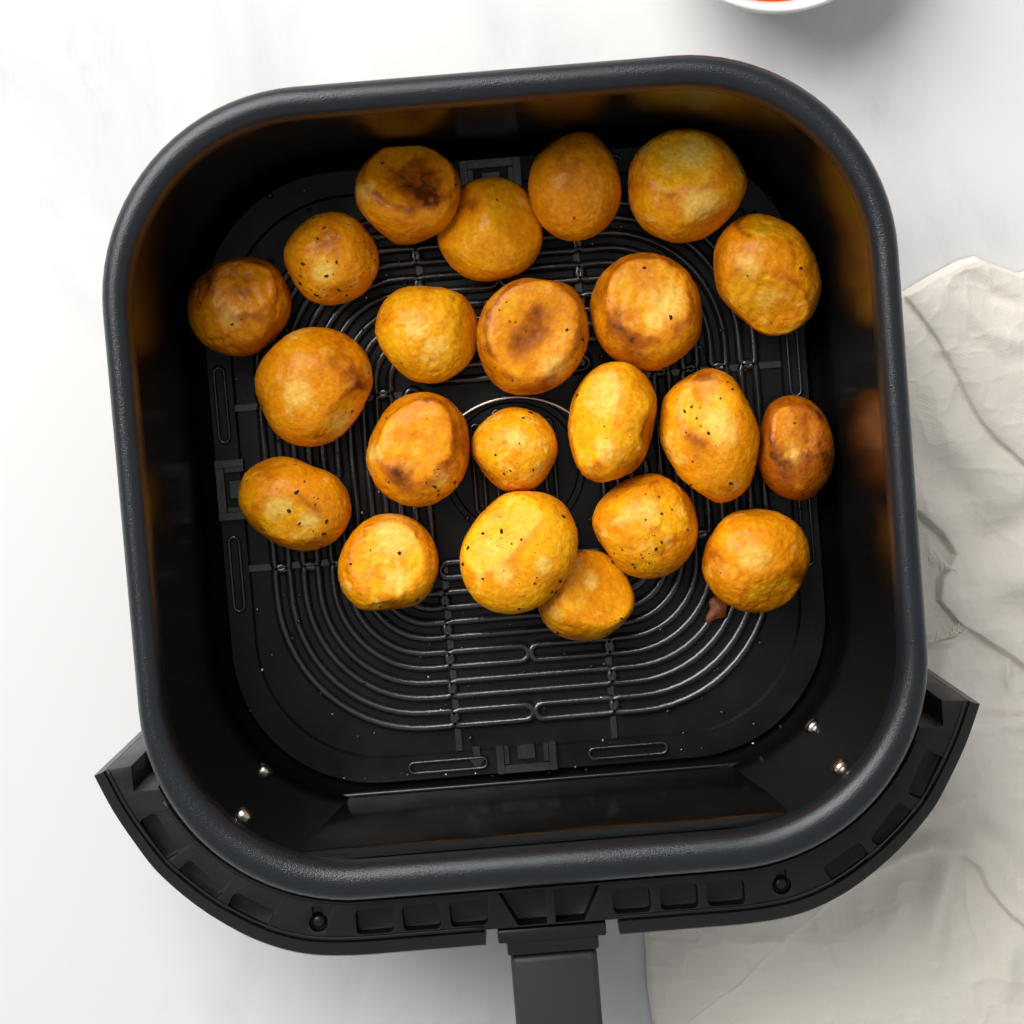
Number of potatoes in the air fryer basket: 22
